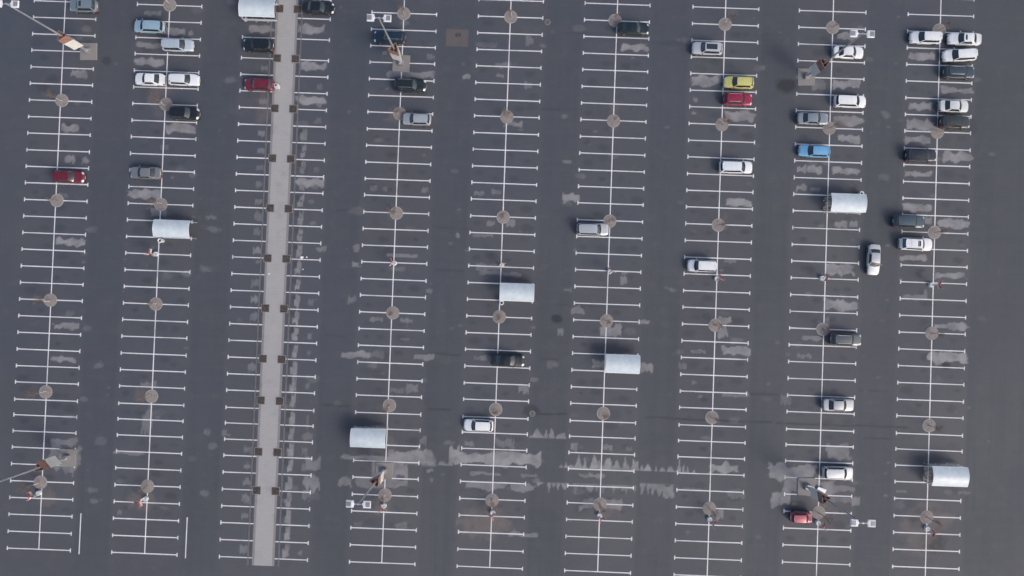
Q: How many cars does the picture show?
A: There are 41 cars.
